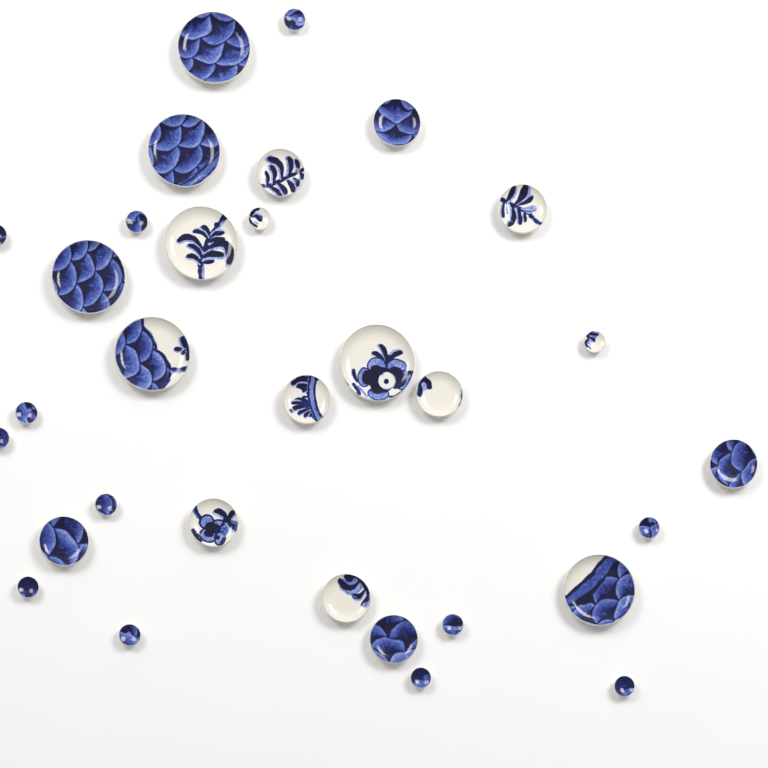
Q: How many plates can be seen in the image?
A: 31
